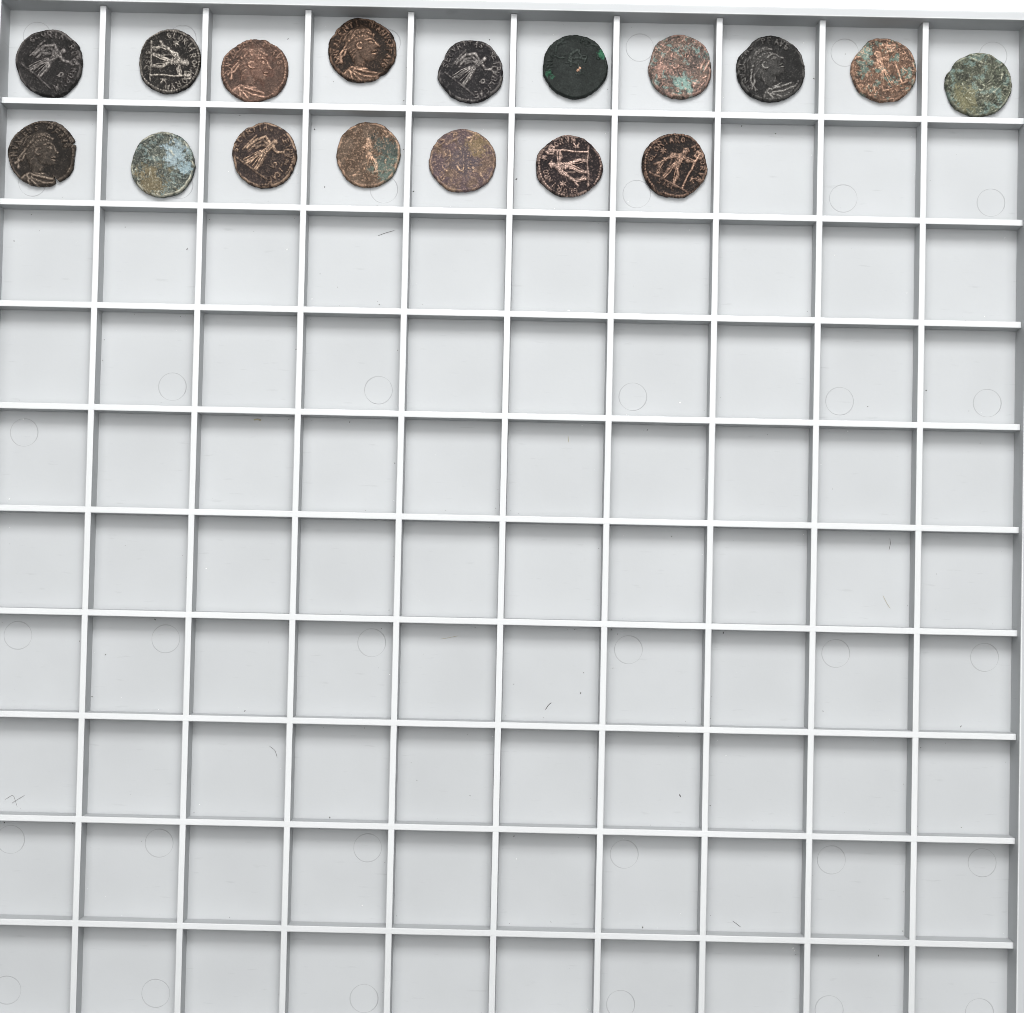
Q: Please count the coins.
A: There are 17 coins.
